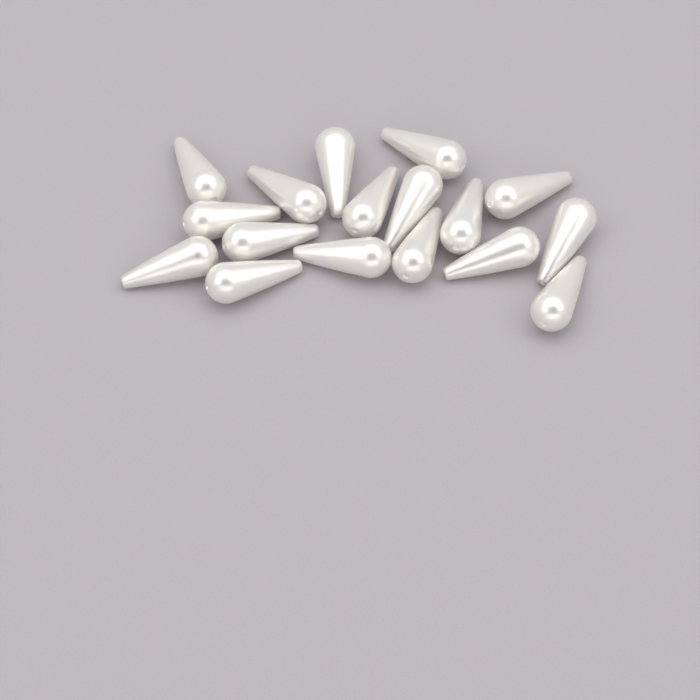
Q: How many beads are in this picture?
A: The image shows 17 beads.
